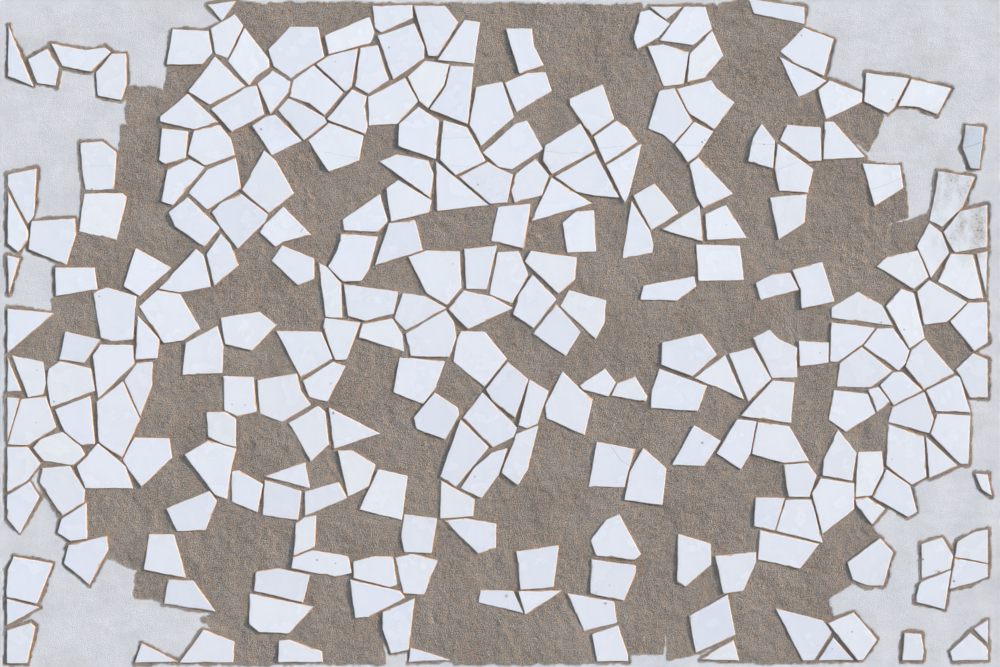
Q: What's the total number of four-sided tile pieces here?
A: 40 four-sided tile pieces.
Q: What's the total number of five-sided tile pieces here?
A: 151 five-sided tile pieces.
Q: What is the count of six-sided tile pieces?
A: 35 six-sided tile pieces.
